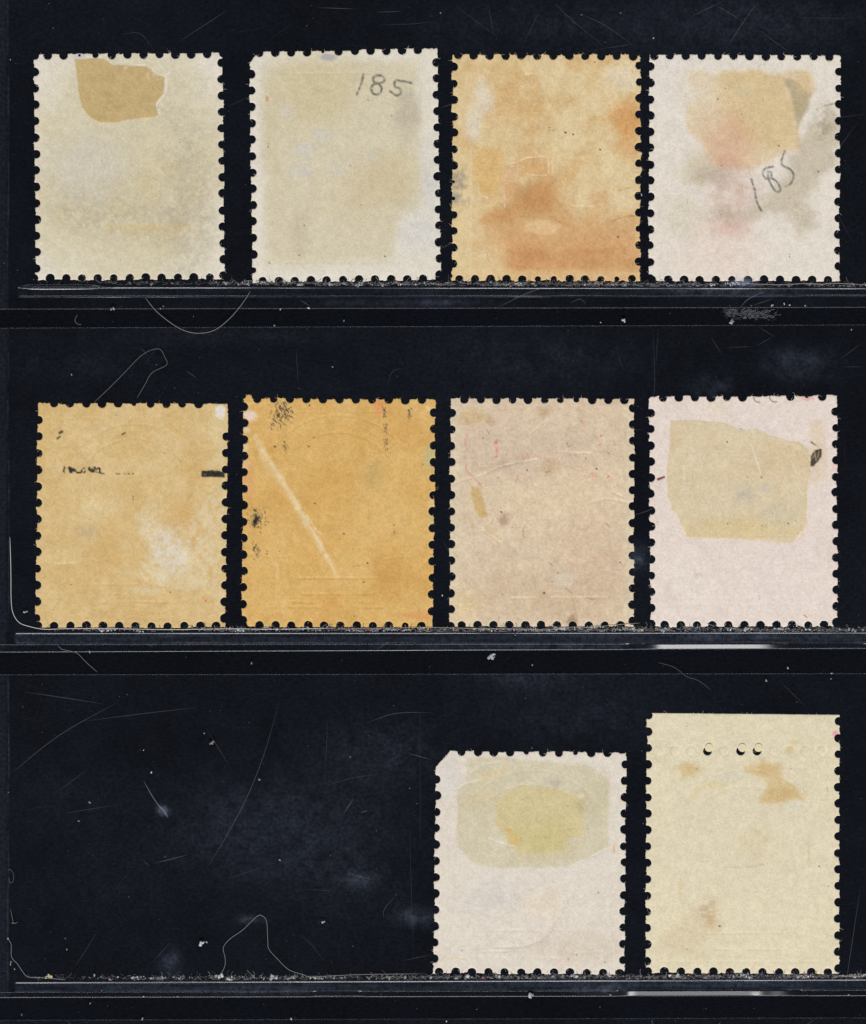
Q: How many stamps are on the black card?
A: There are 10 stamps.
